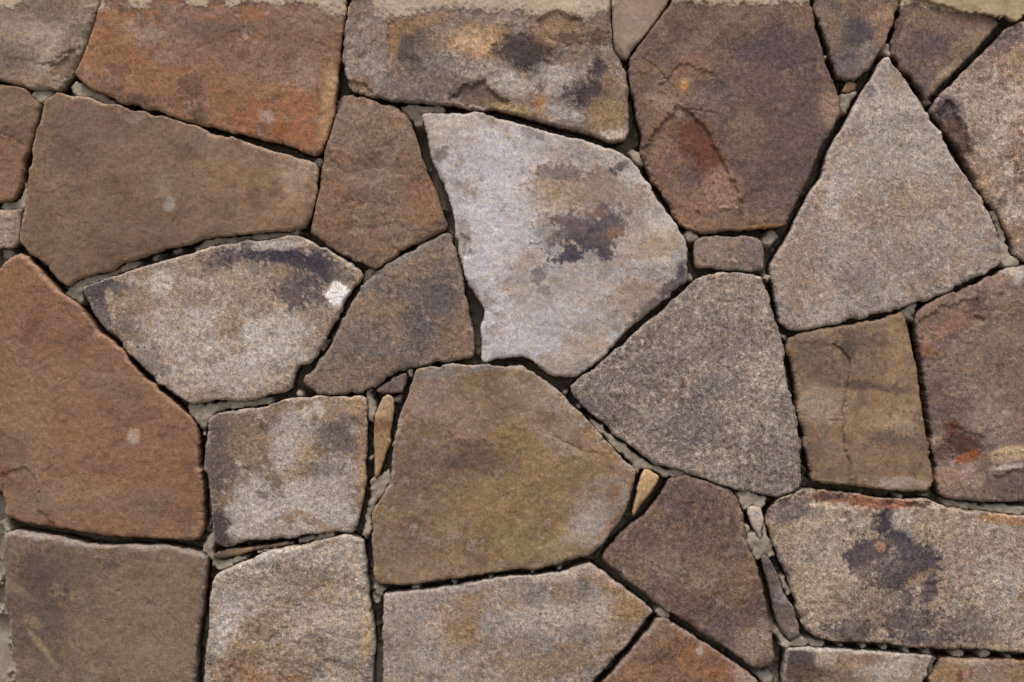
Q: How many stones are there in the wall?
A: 38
